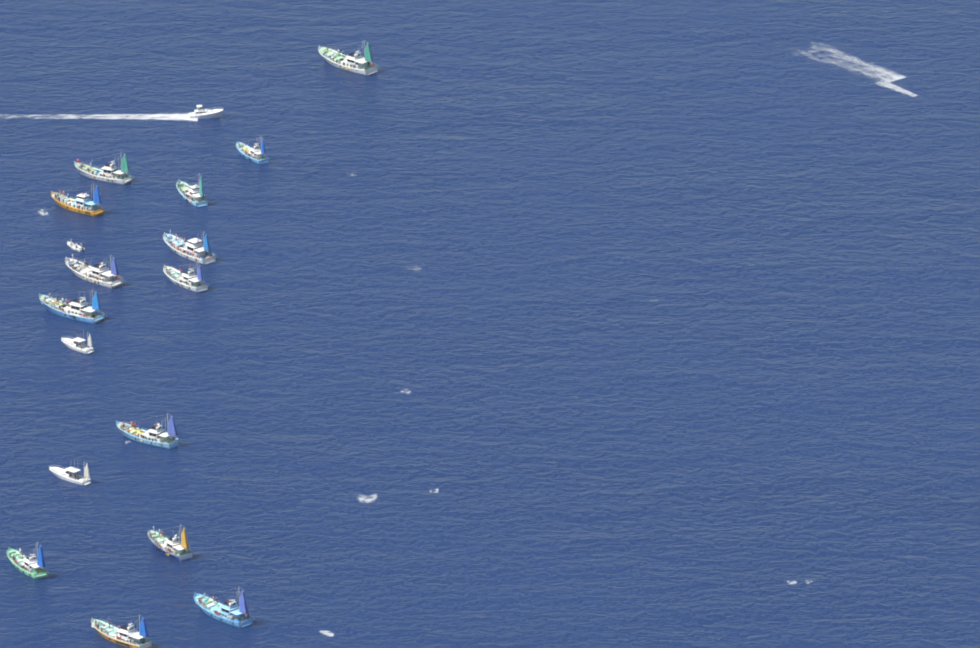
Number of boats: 18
